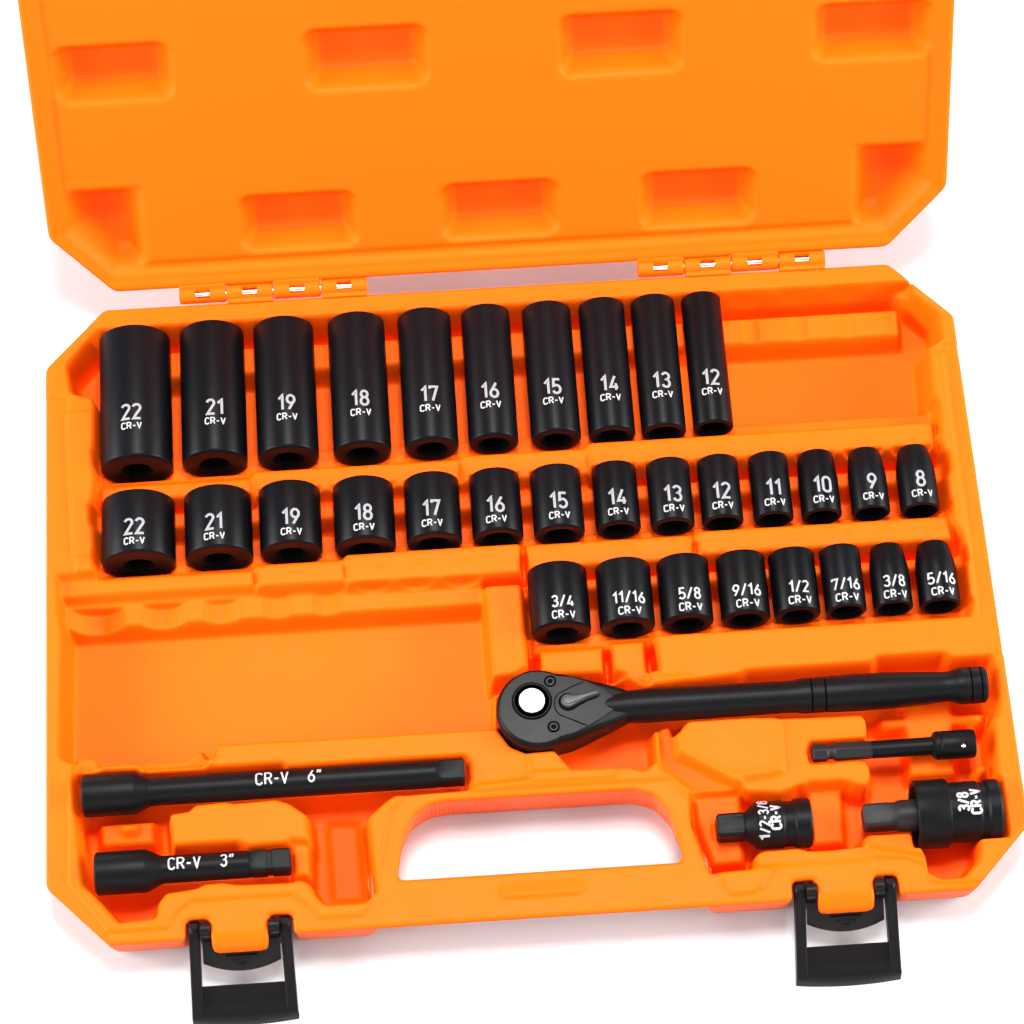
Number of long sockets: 10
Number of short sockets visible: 22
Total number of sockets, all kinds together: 32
